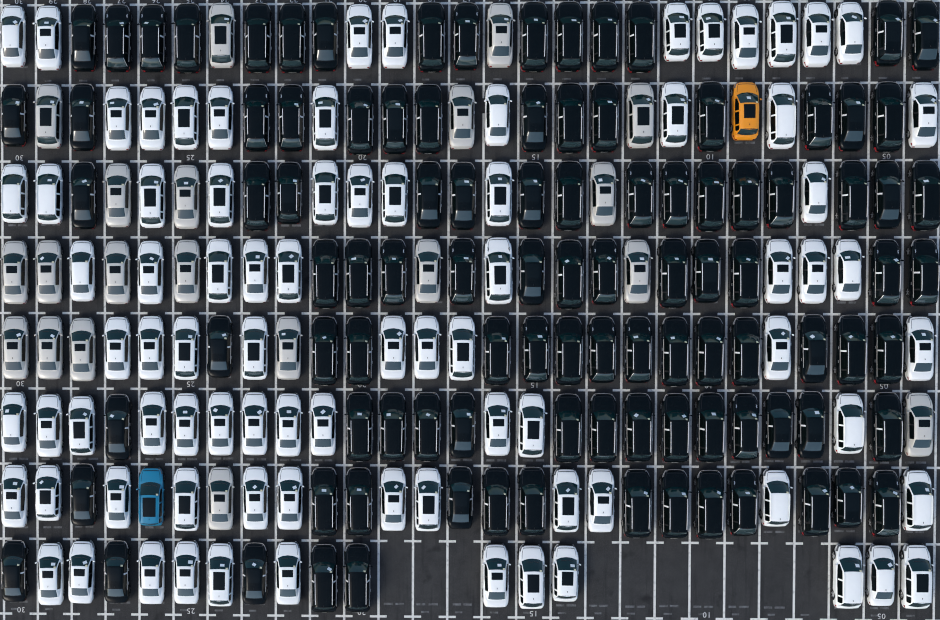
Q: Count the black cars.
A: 102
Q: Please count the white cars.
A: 82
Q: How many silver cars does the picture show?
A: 20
